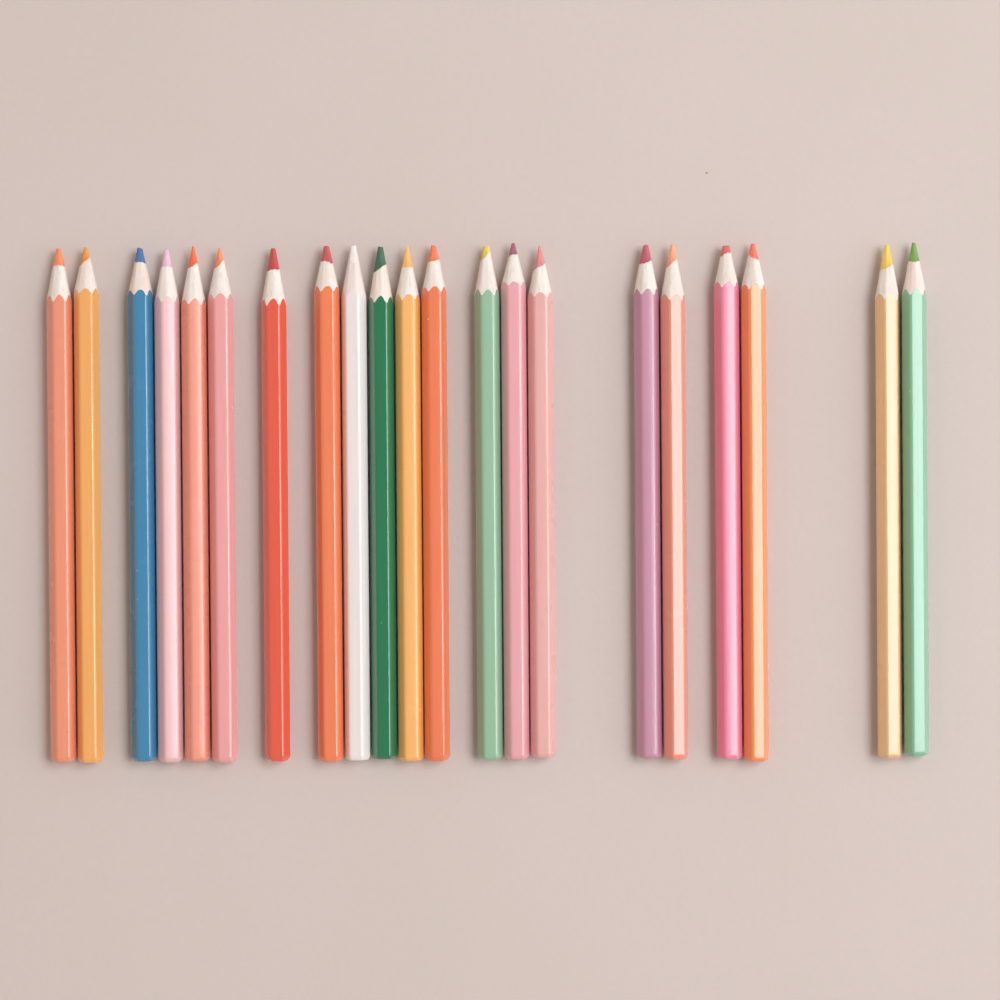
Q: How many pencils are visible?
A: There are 21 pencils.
